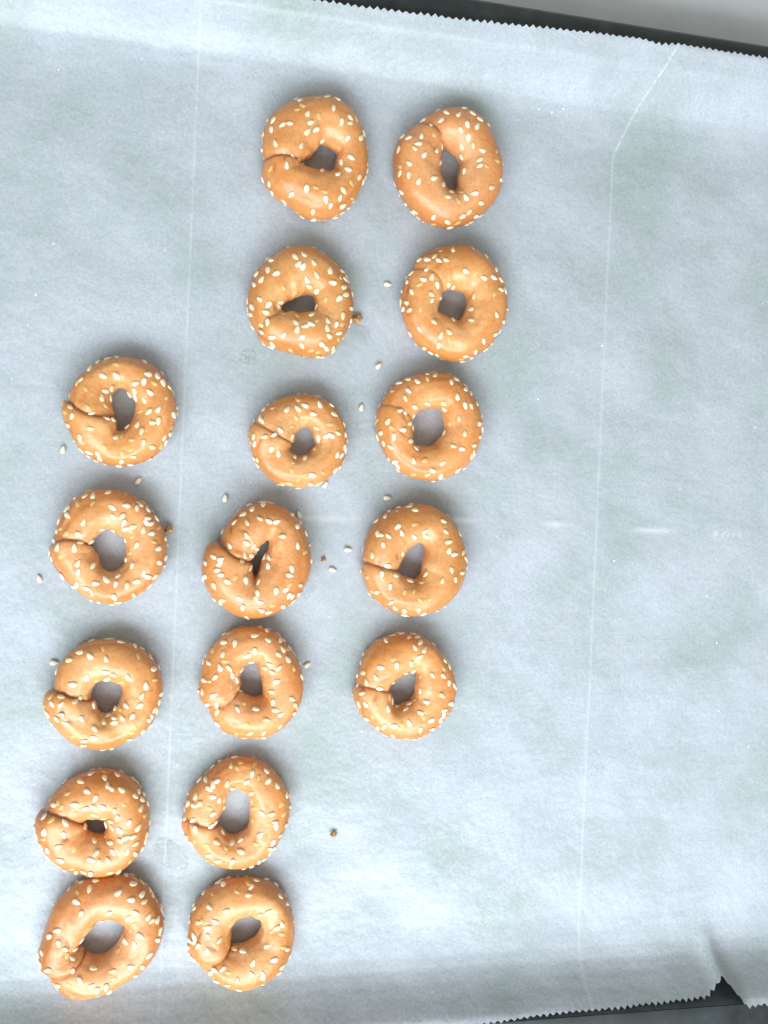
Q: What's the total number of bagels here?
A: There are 17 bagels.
